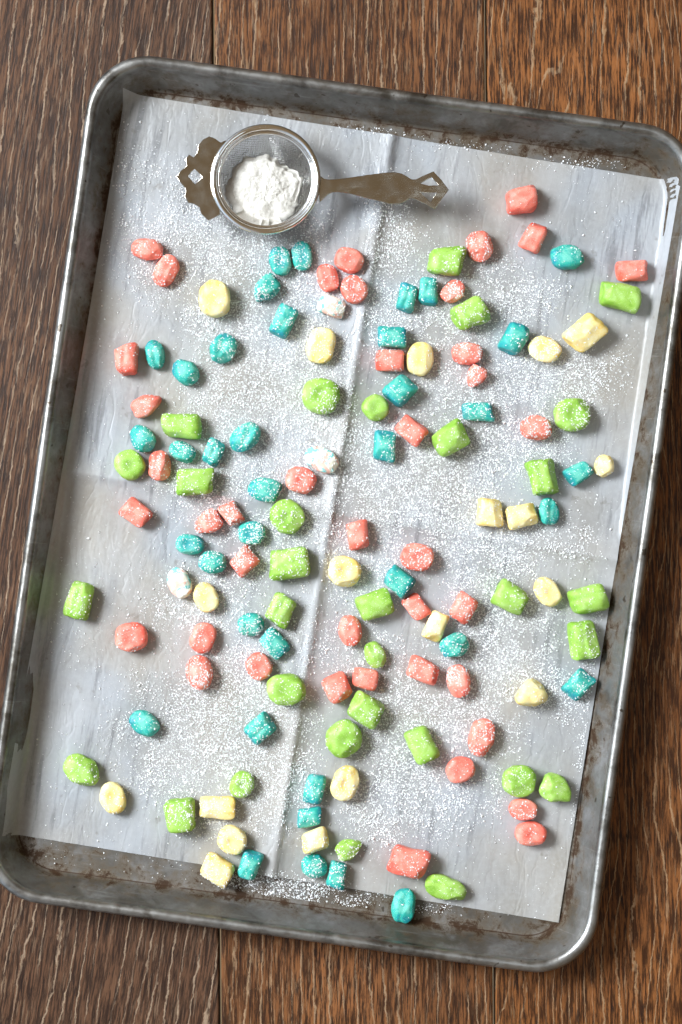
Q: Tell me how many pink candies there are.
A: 41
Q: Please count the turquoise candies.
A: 38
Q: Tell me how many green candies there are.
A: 31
